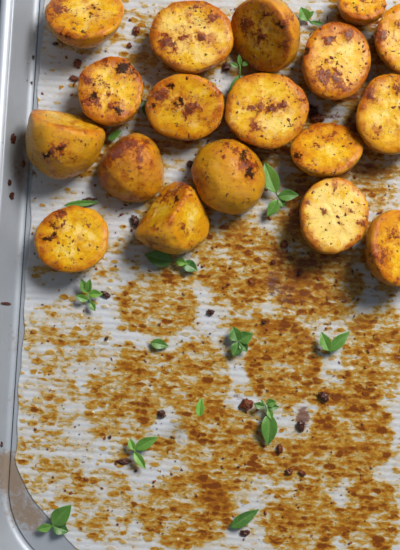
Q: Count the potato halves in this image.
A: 18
